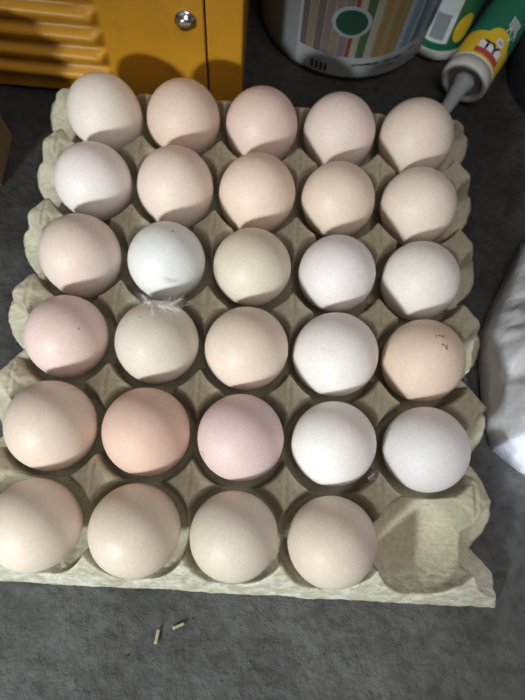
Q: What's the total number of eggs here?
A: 29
